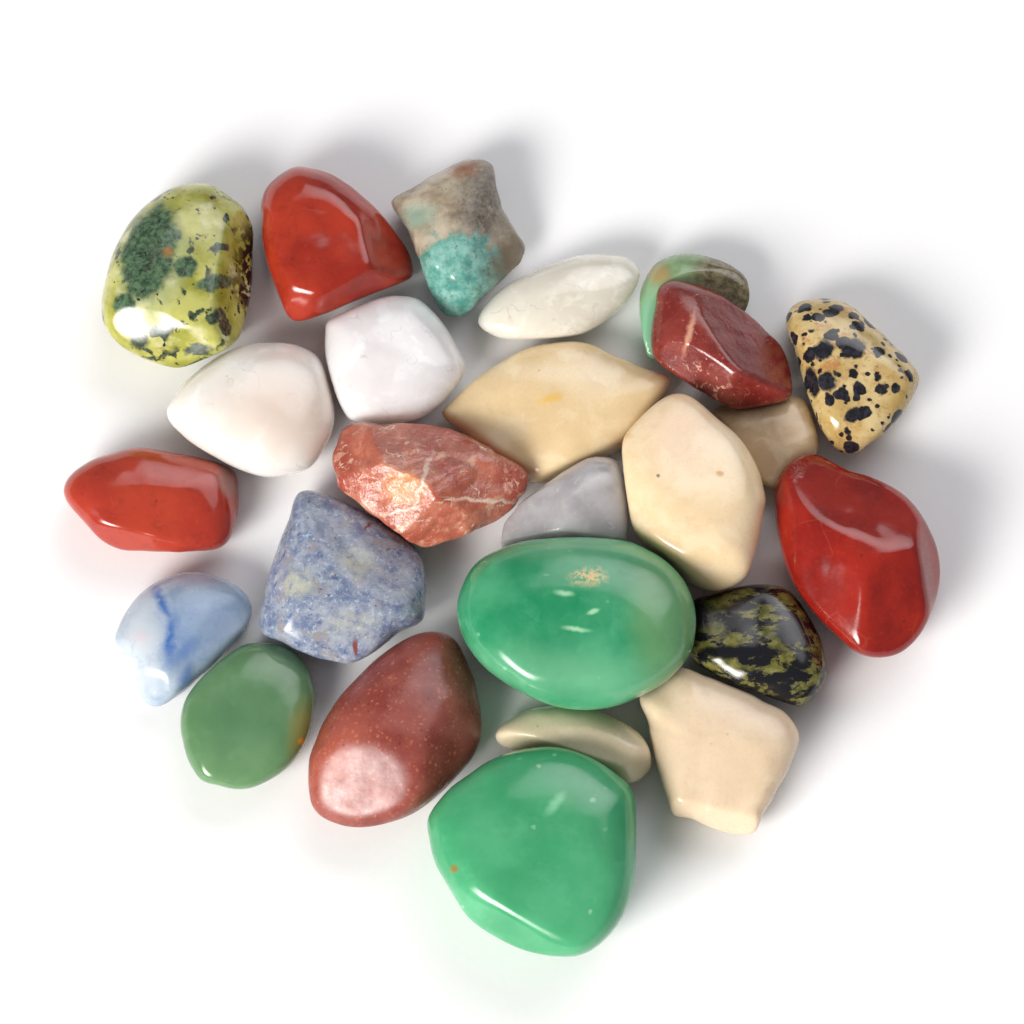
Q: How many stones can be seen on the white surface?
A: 25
